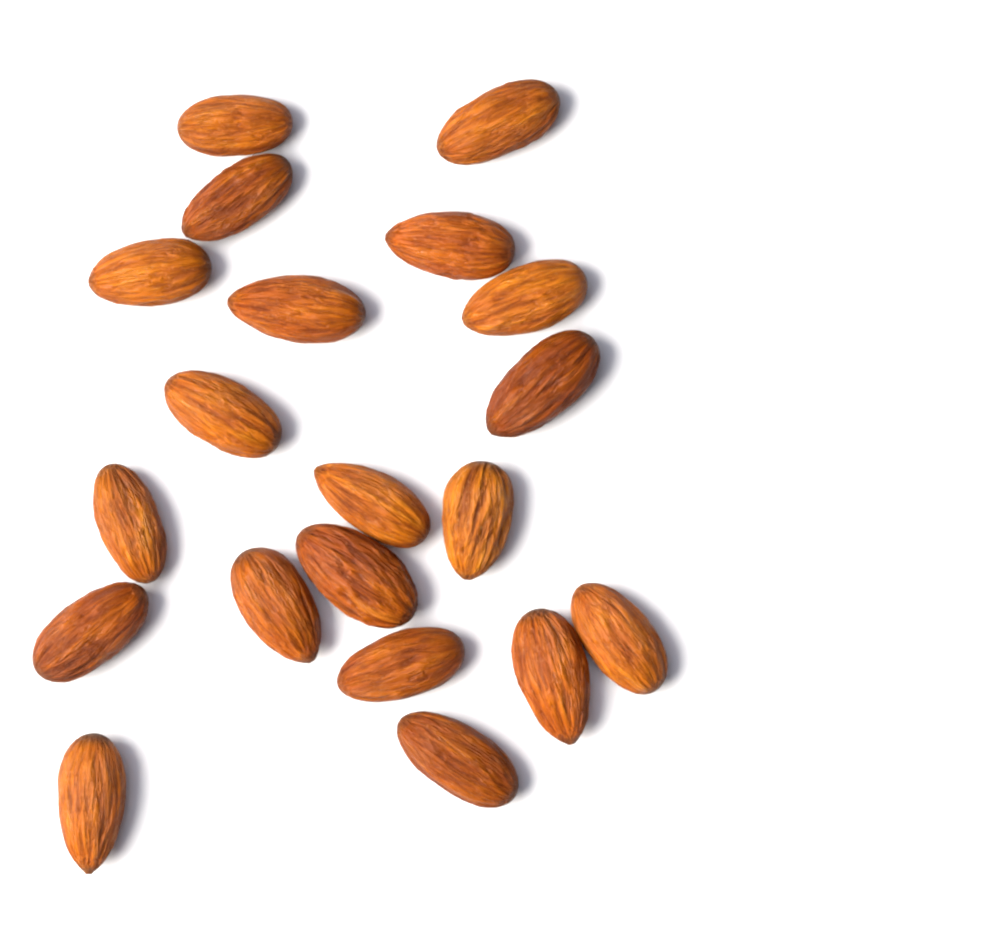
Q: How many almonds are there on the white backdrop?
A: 20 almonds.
